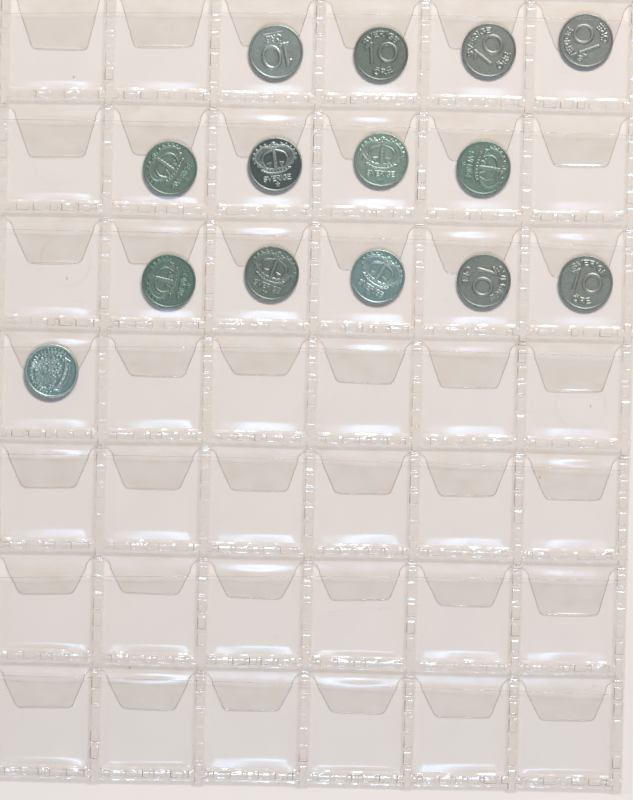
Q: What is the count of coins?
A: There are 14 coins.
